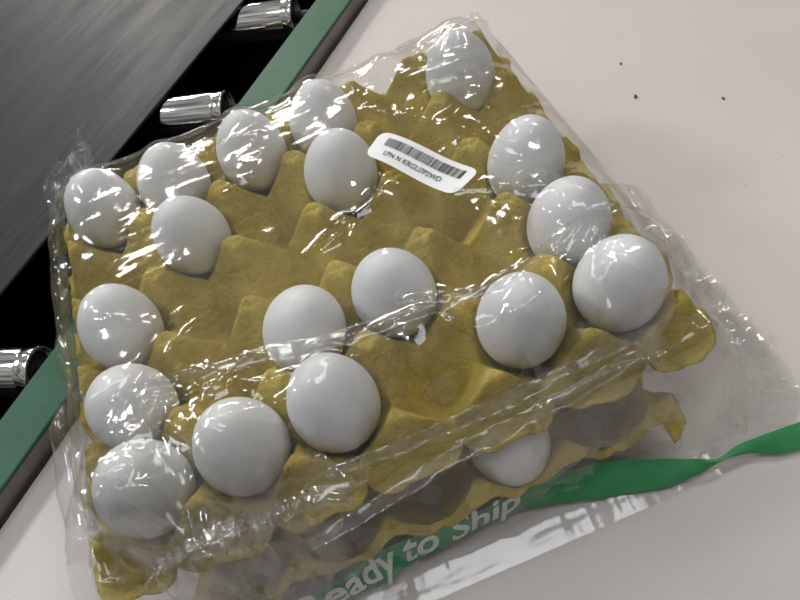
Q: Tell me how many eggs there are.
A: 19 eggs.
